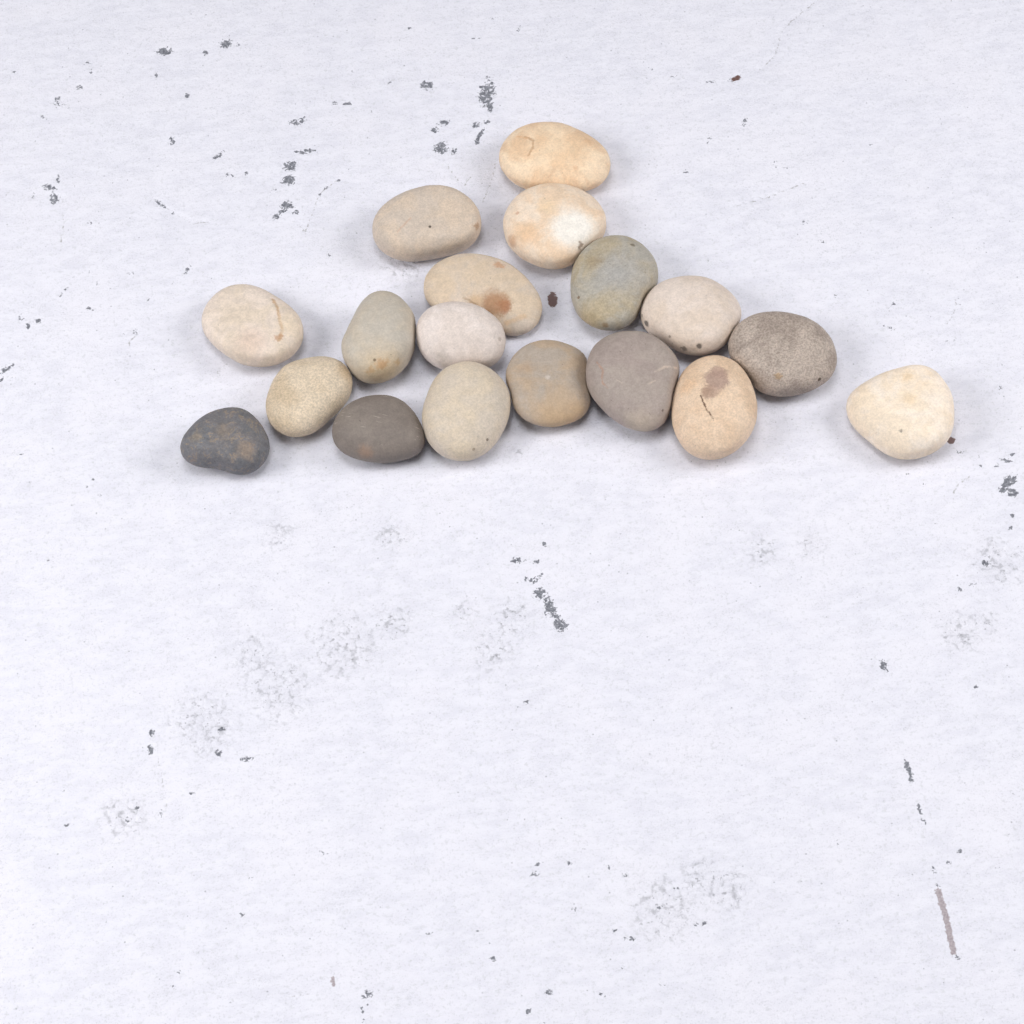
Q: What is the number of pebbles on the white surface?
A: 18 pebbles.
